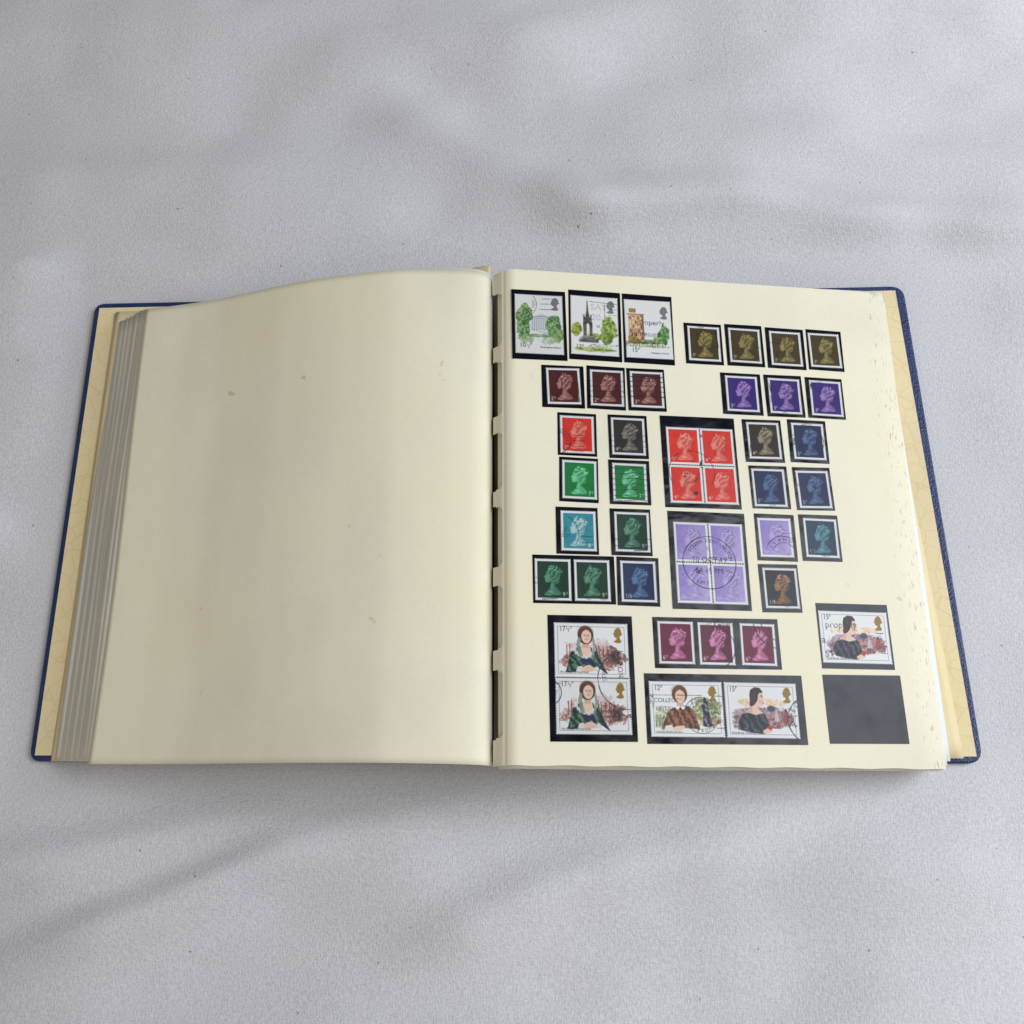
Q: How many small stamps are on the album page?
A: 37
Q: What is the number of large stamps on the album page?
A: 8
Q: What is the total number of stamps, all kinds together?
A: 45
